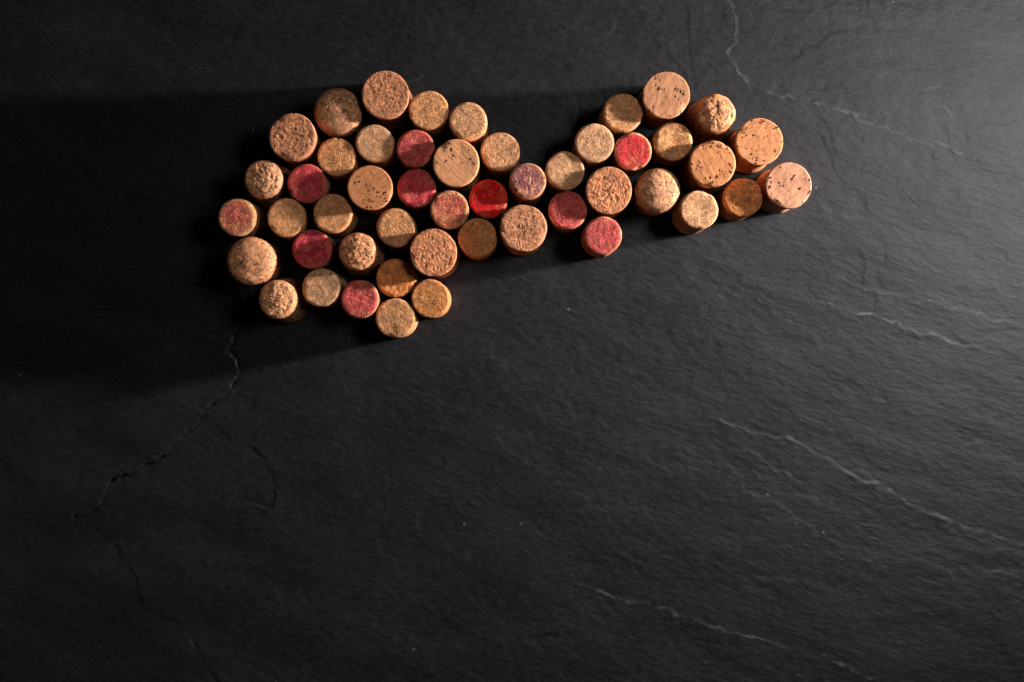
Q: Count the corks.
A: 49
